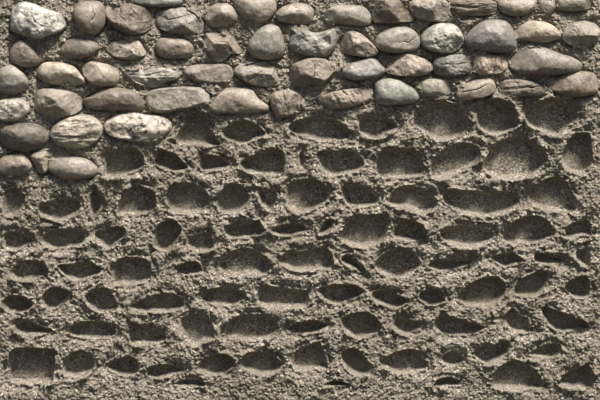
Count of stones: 58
